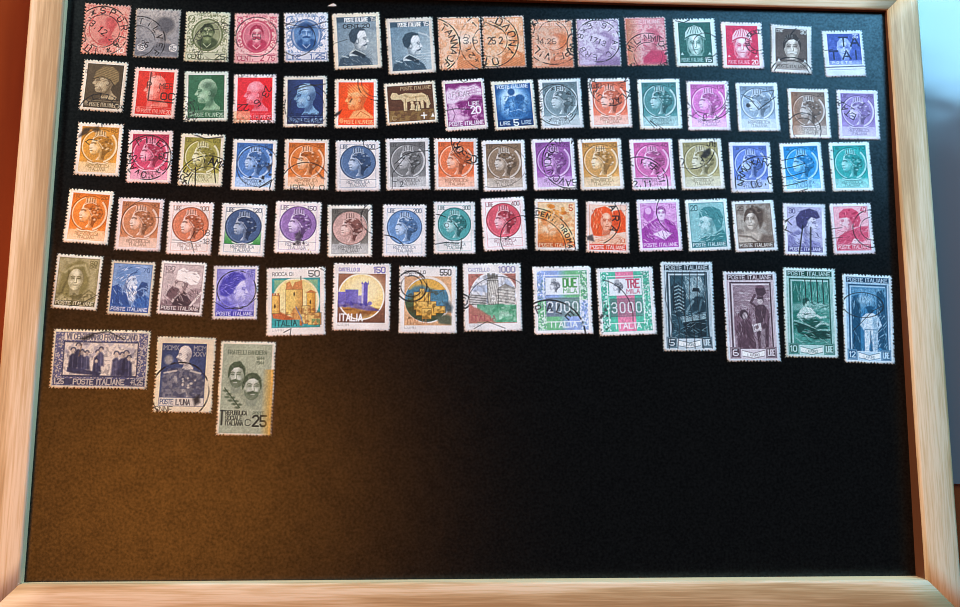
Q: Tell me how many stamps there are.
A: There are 81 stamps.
